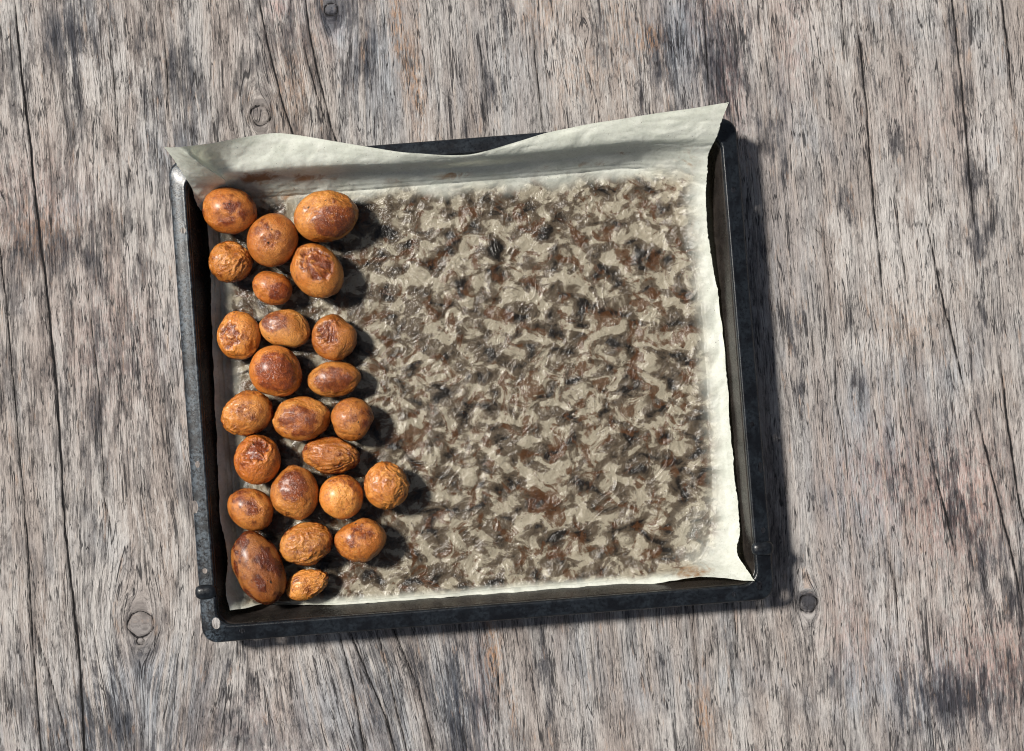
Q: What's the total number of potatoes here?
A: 24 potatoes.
